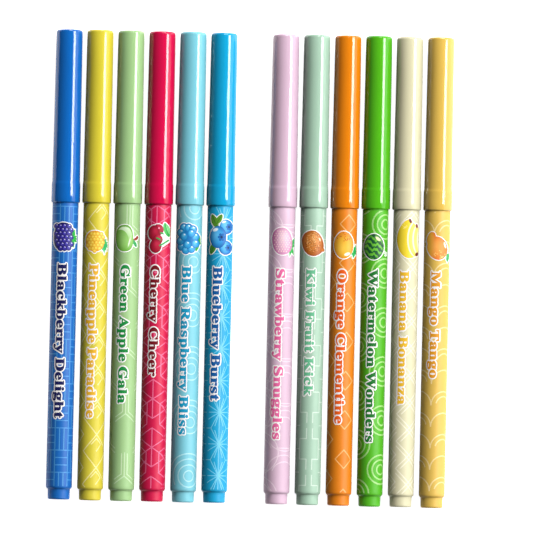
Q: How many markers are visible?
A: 12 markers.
